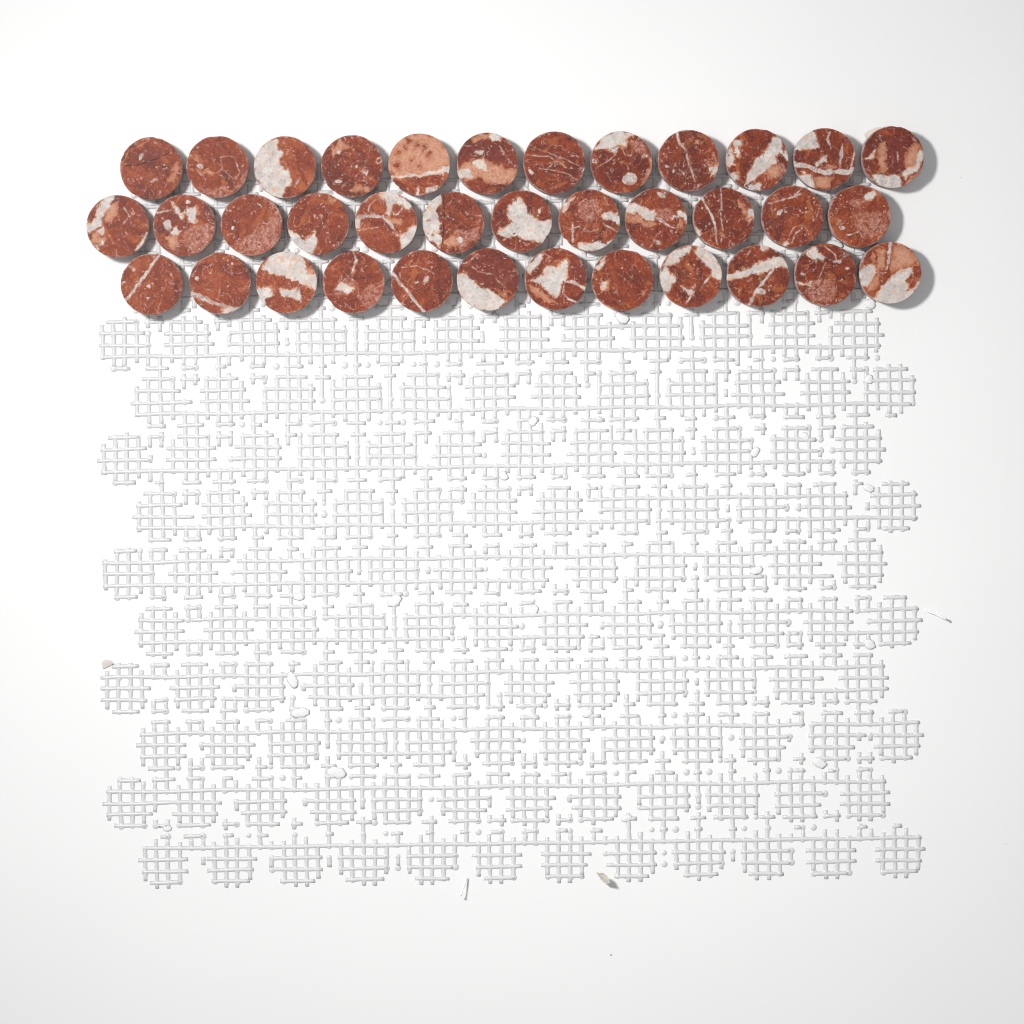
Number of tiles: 36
